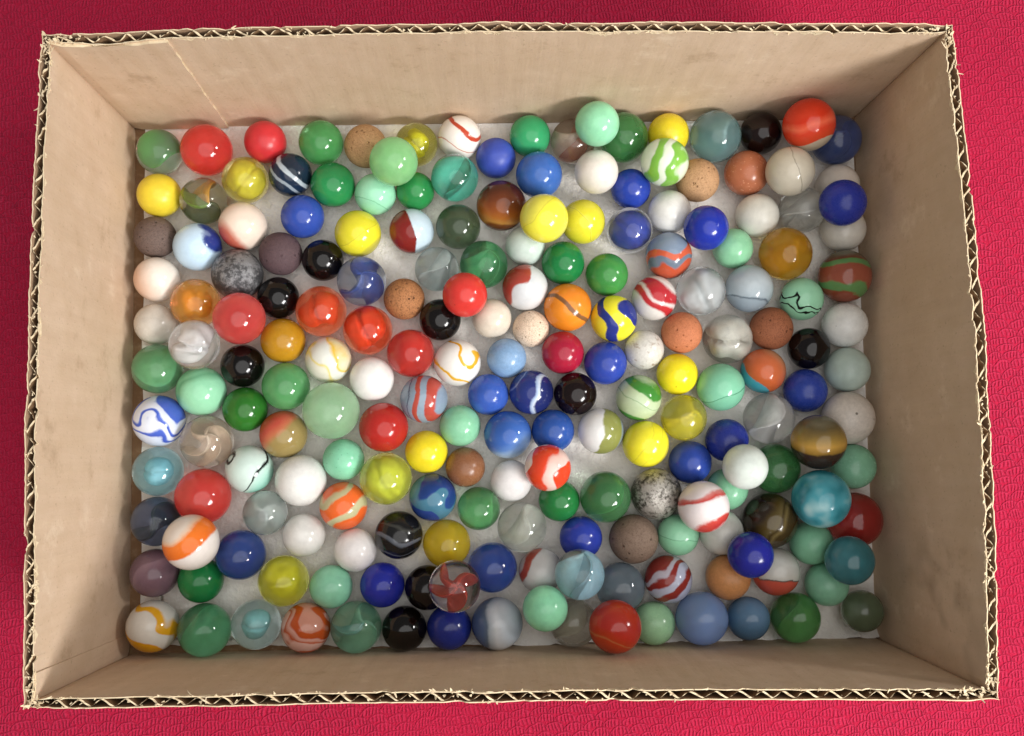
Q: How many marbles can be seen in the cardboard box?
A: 200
